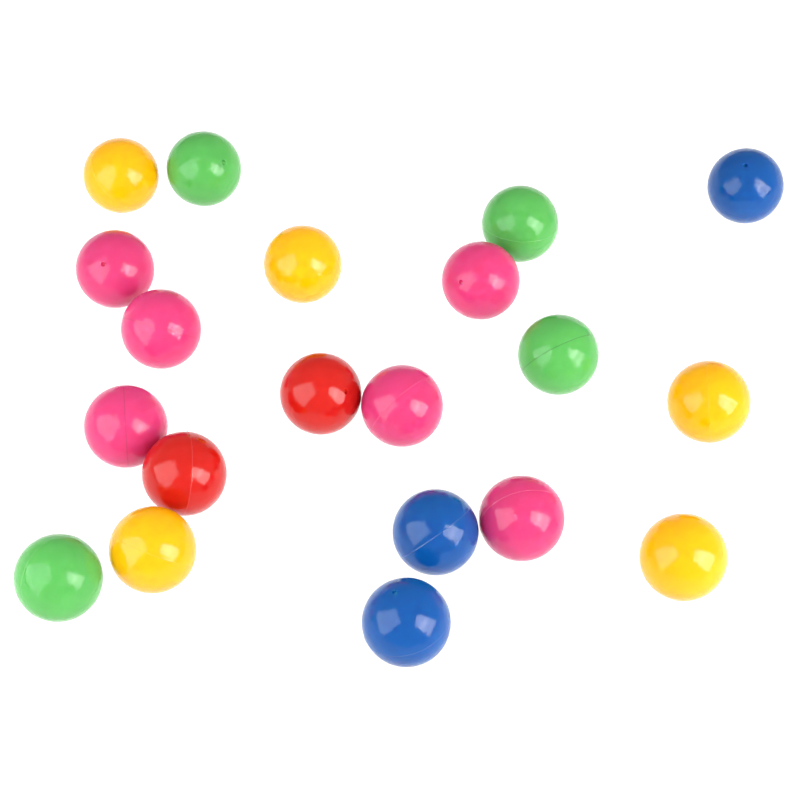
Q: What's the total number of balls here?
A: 20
